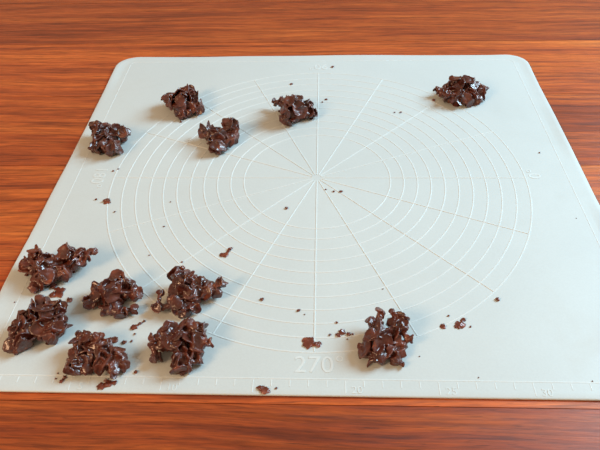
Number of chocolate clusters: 12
